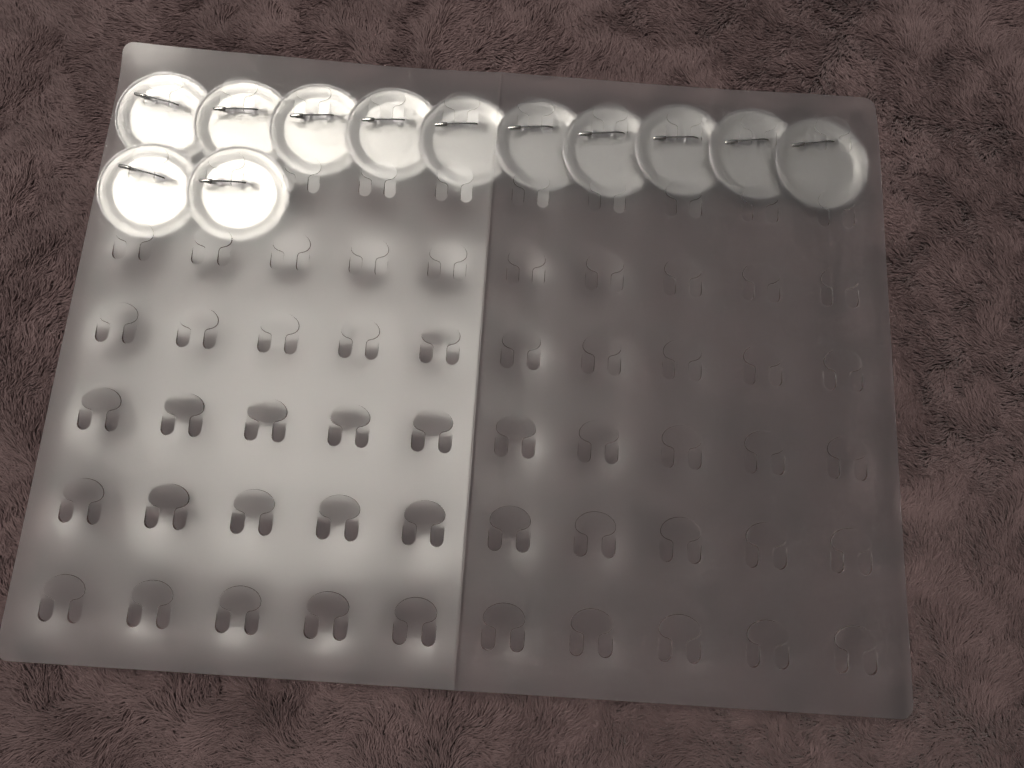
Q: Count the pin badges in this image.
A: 12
